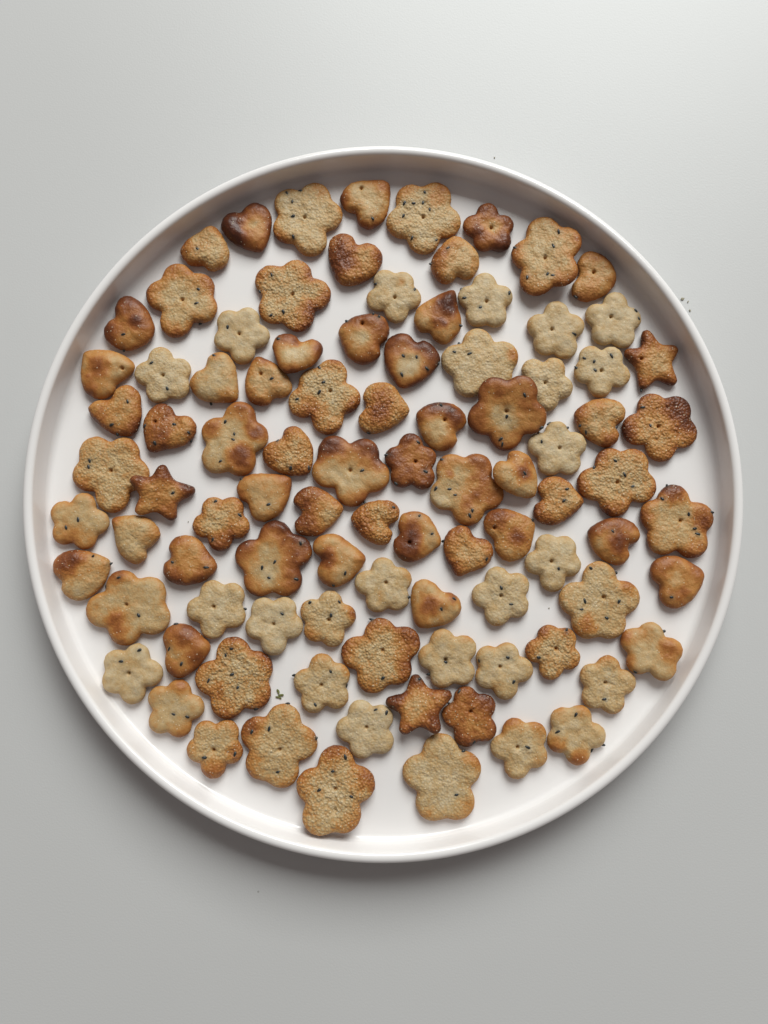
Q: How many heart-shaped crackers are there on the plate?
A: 36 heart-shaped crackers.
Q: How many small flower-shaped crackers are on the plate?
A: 32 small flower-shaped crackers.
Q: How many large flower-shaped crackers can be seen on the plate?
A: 23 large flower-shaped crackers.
